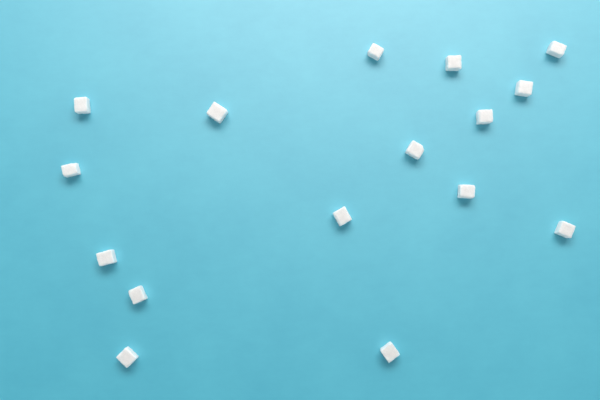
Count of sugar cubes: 16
